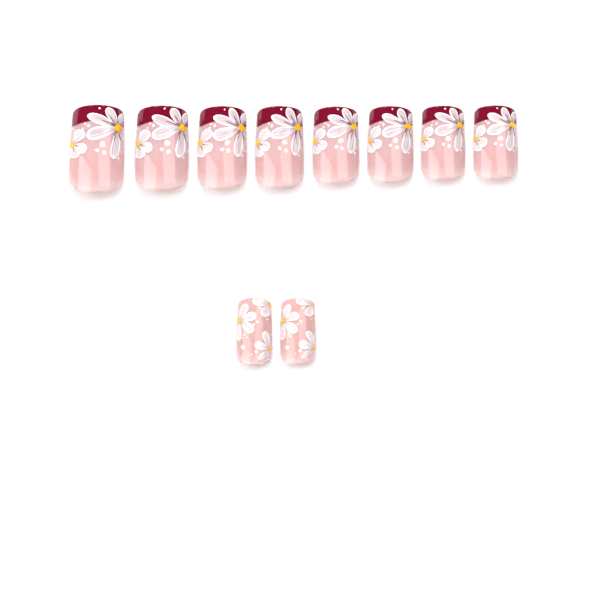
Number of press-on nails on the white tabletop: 10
